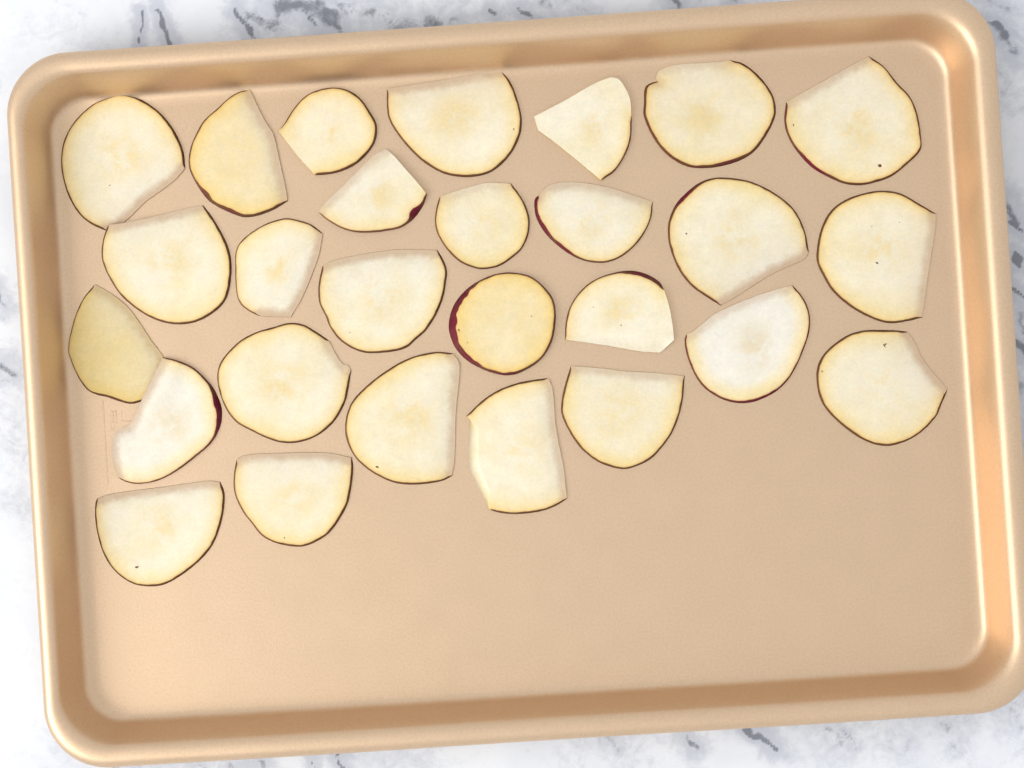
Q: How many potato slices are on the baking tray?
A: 27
